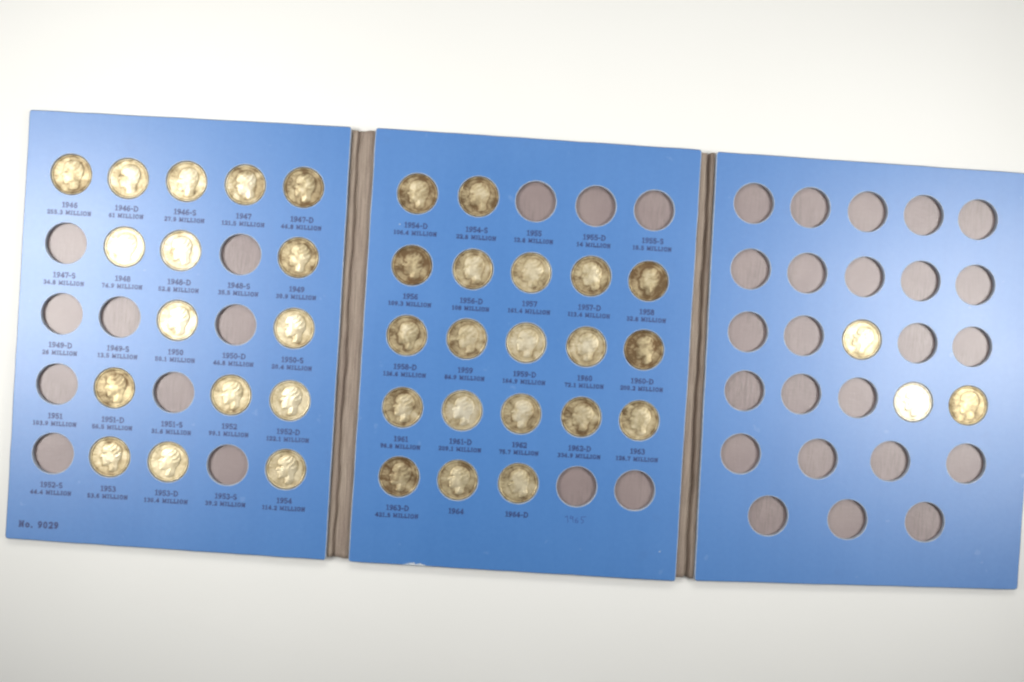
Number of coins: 39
